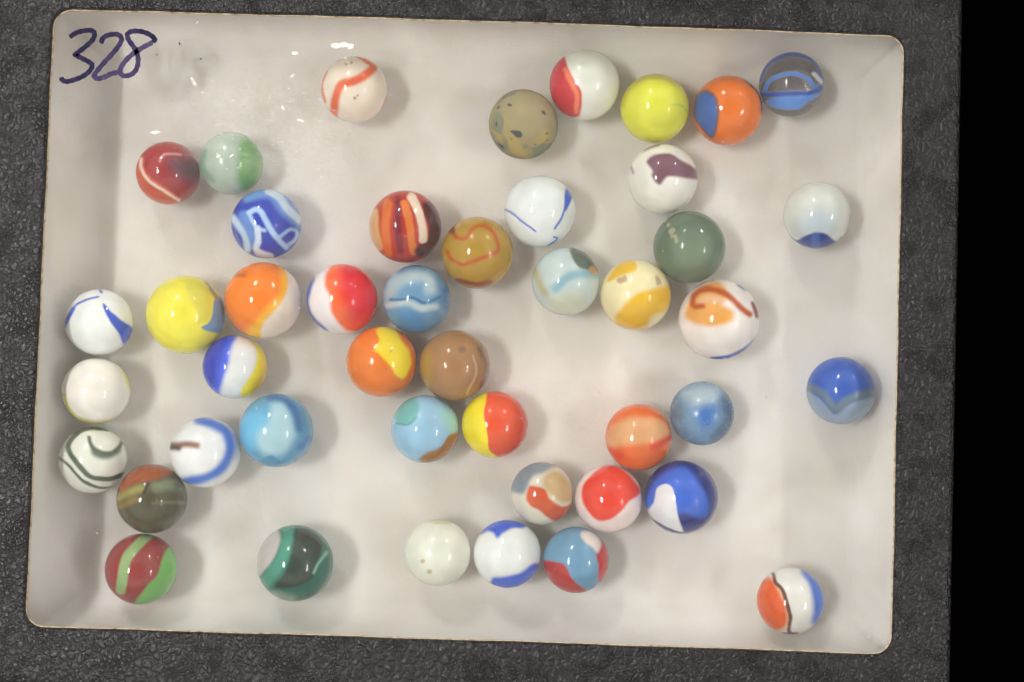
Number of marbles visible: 45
